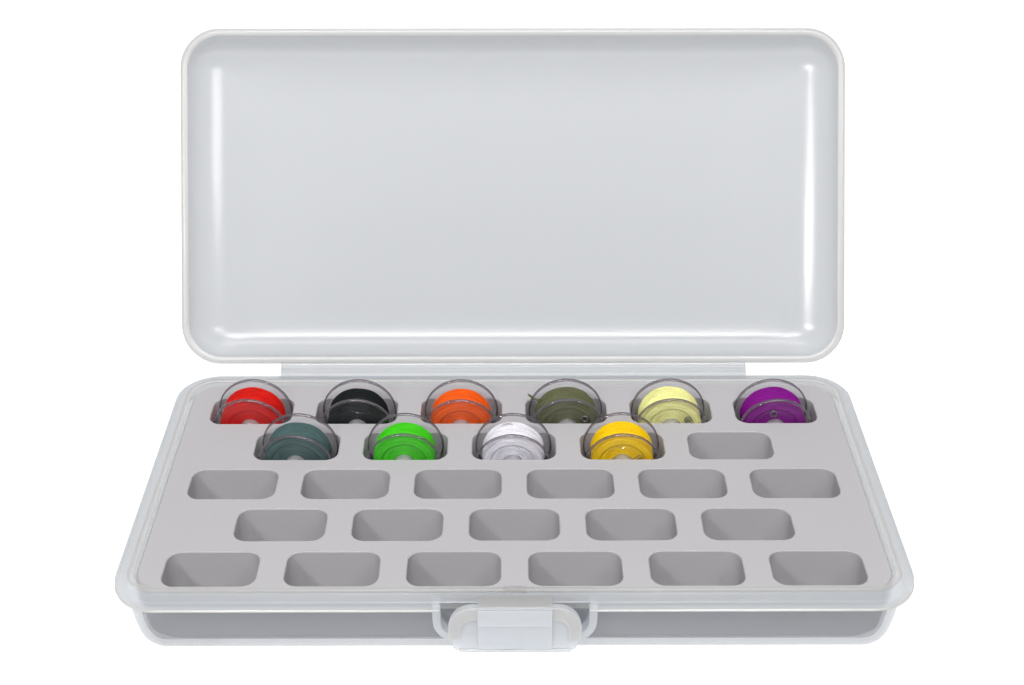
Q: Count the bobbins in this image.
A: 10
